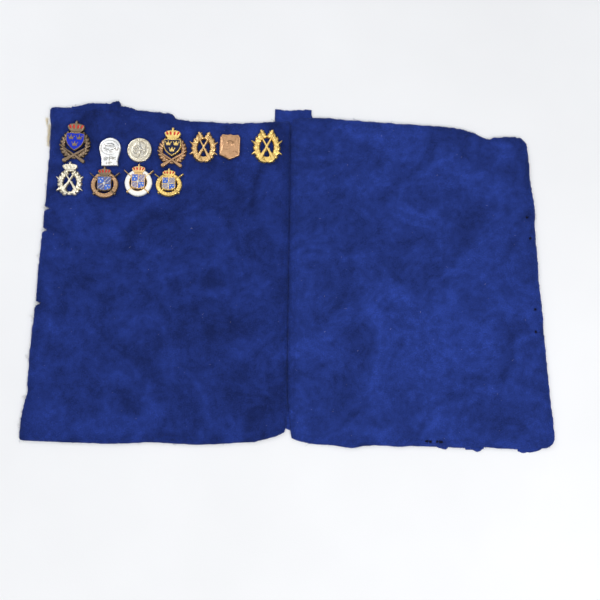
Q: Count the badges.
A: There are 11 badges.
